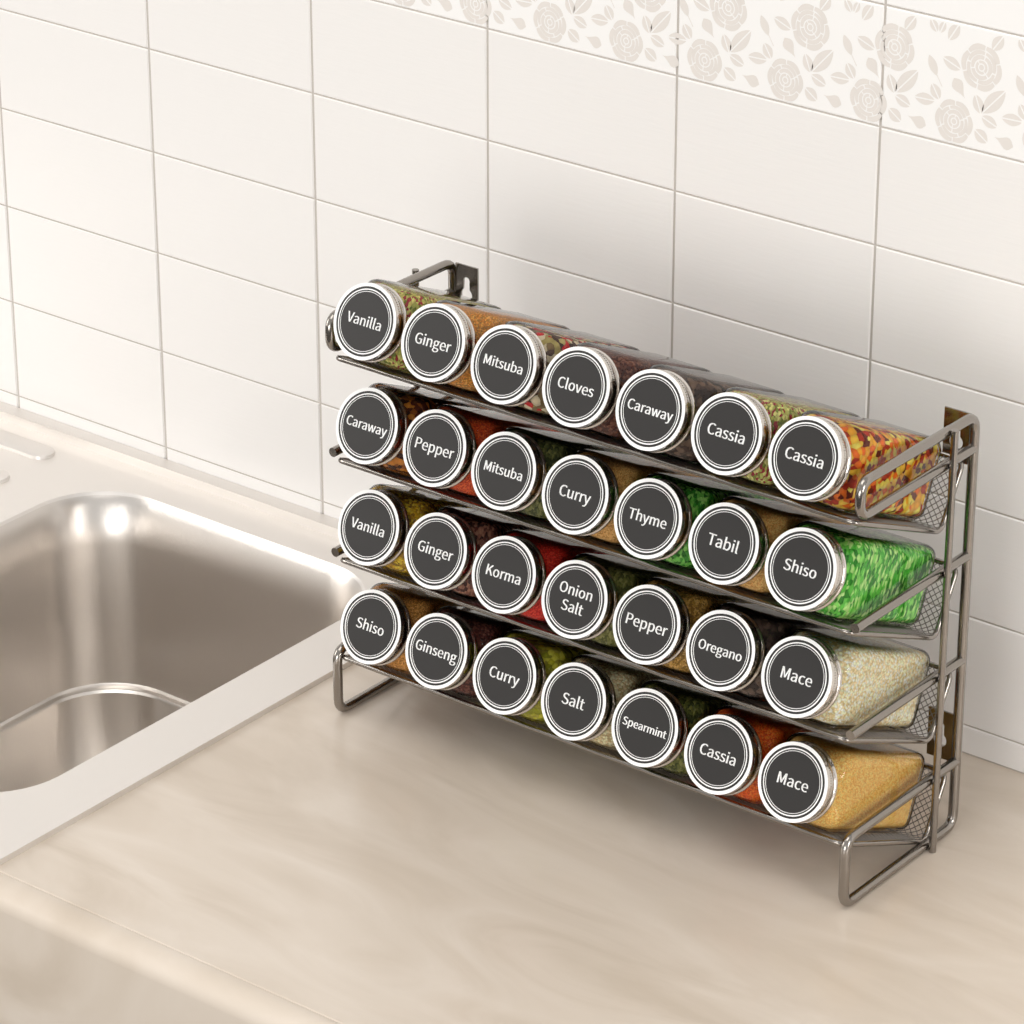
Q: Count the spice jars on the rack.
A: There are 28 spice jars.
